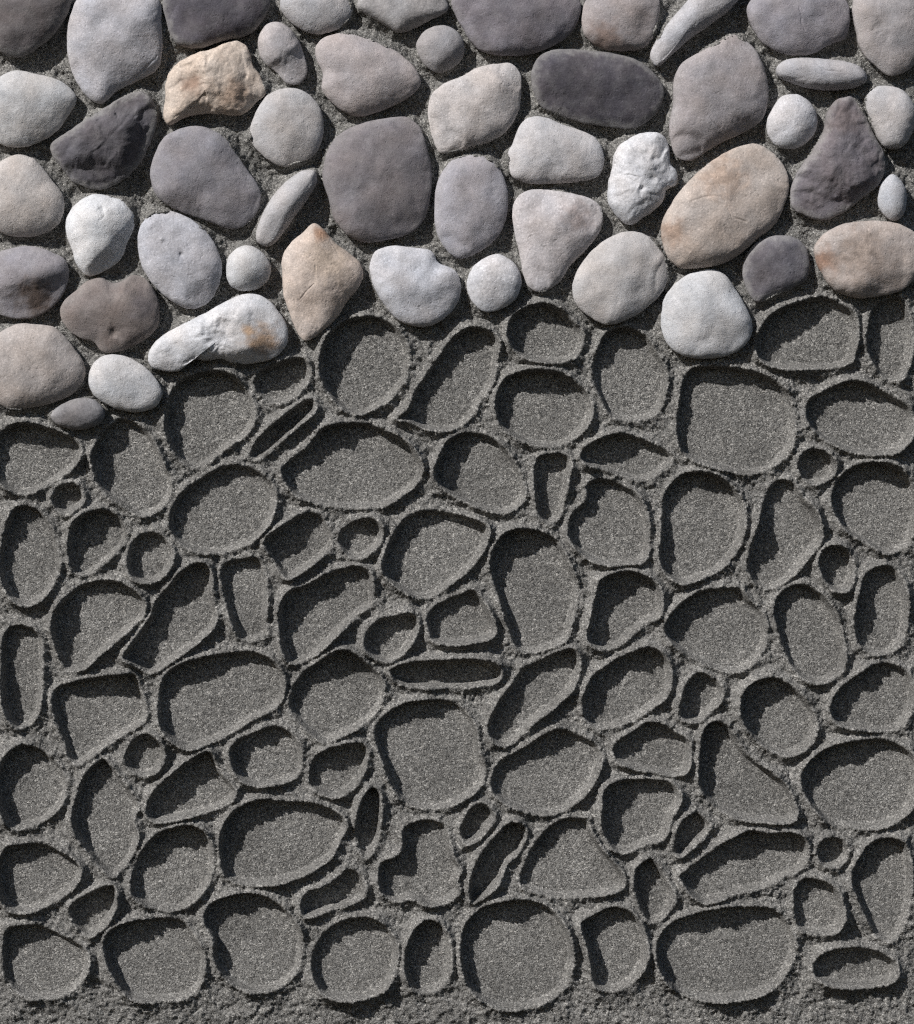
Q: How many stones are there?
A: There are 50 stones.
